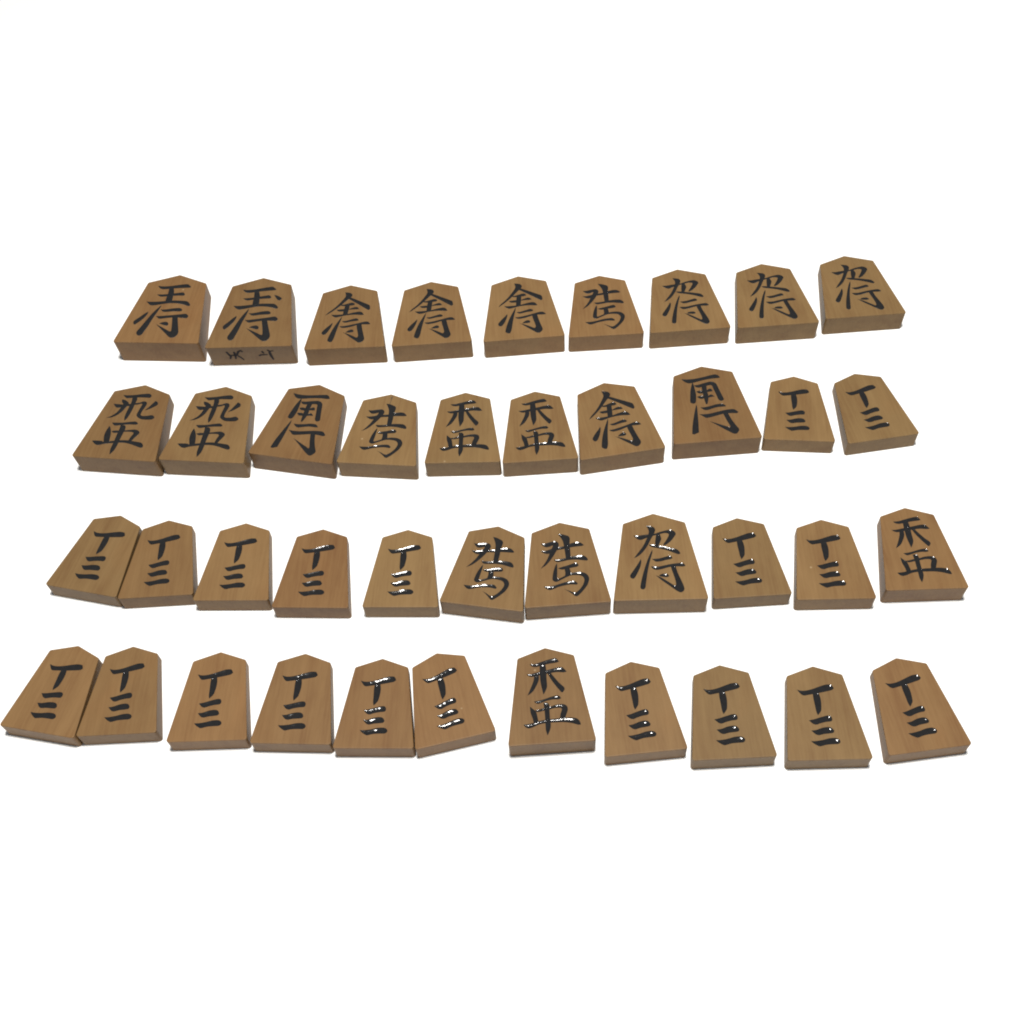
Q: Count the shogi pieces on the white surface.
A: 41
